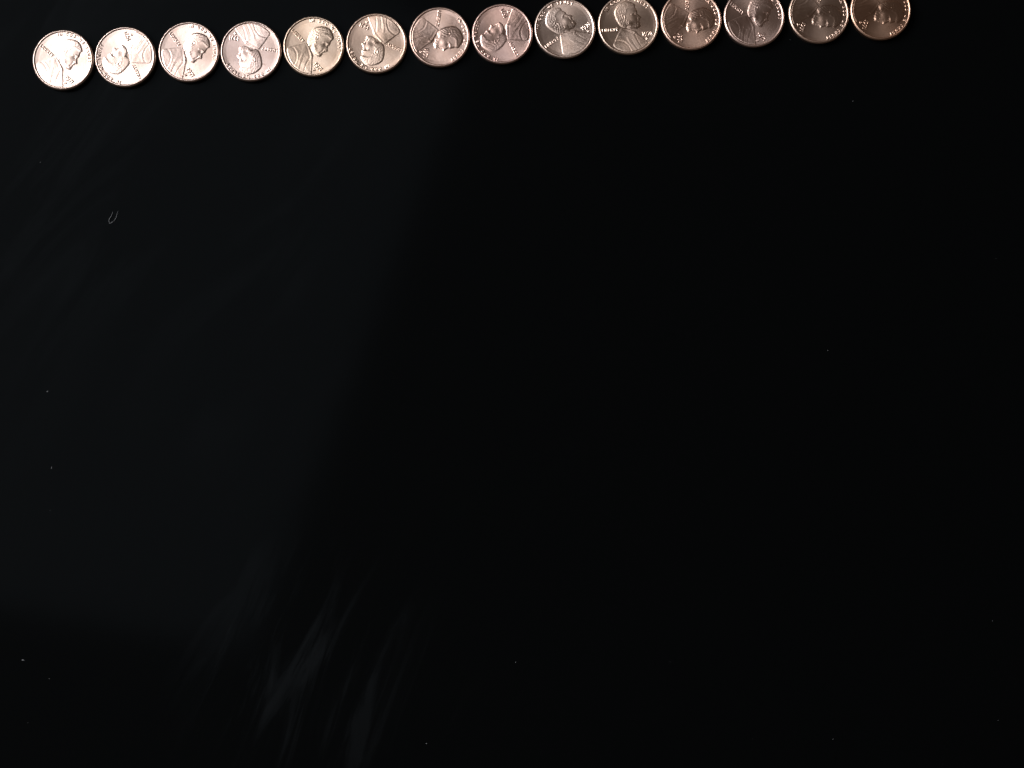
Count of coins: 14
